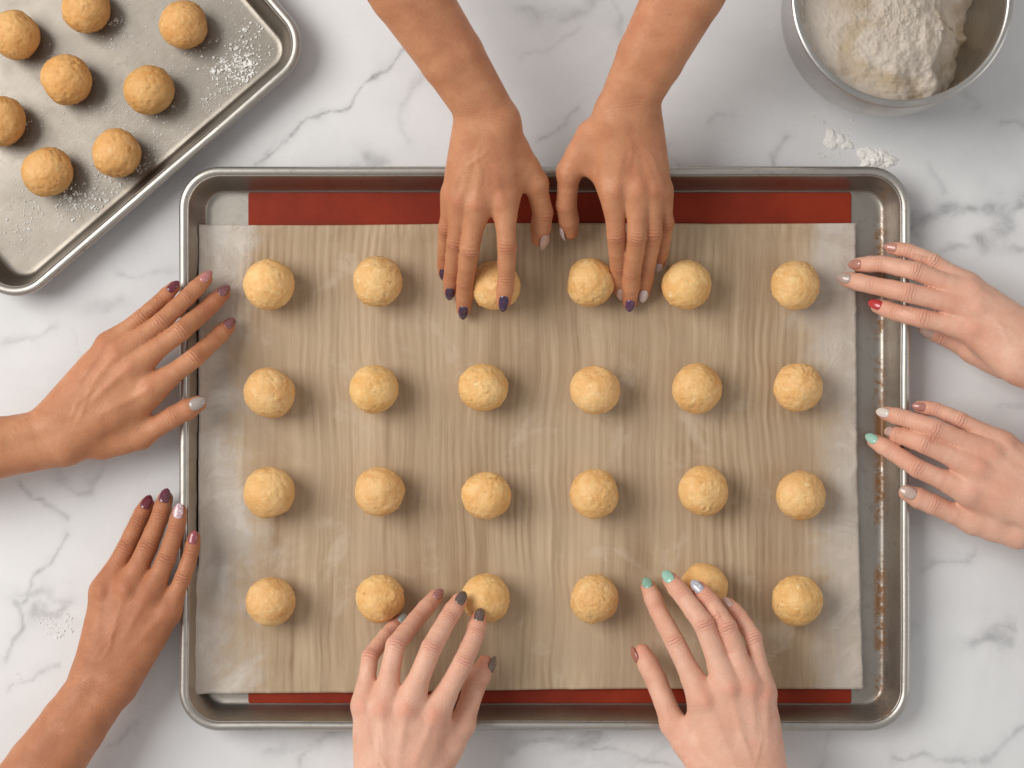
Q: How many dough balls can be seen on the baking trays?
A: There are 32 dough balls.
